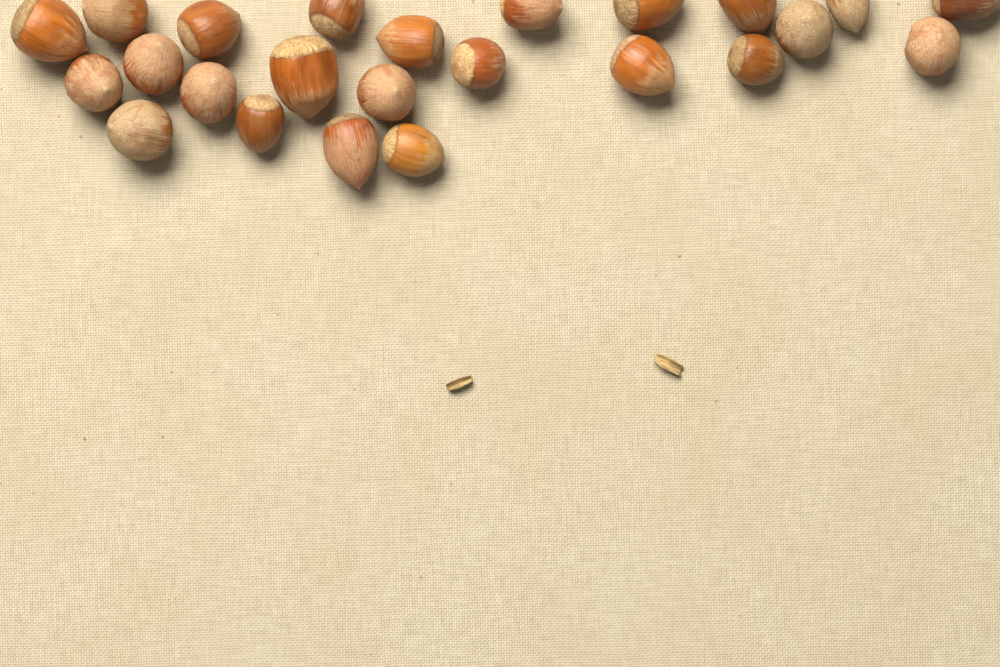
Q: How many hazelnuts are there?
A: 24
